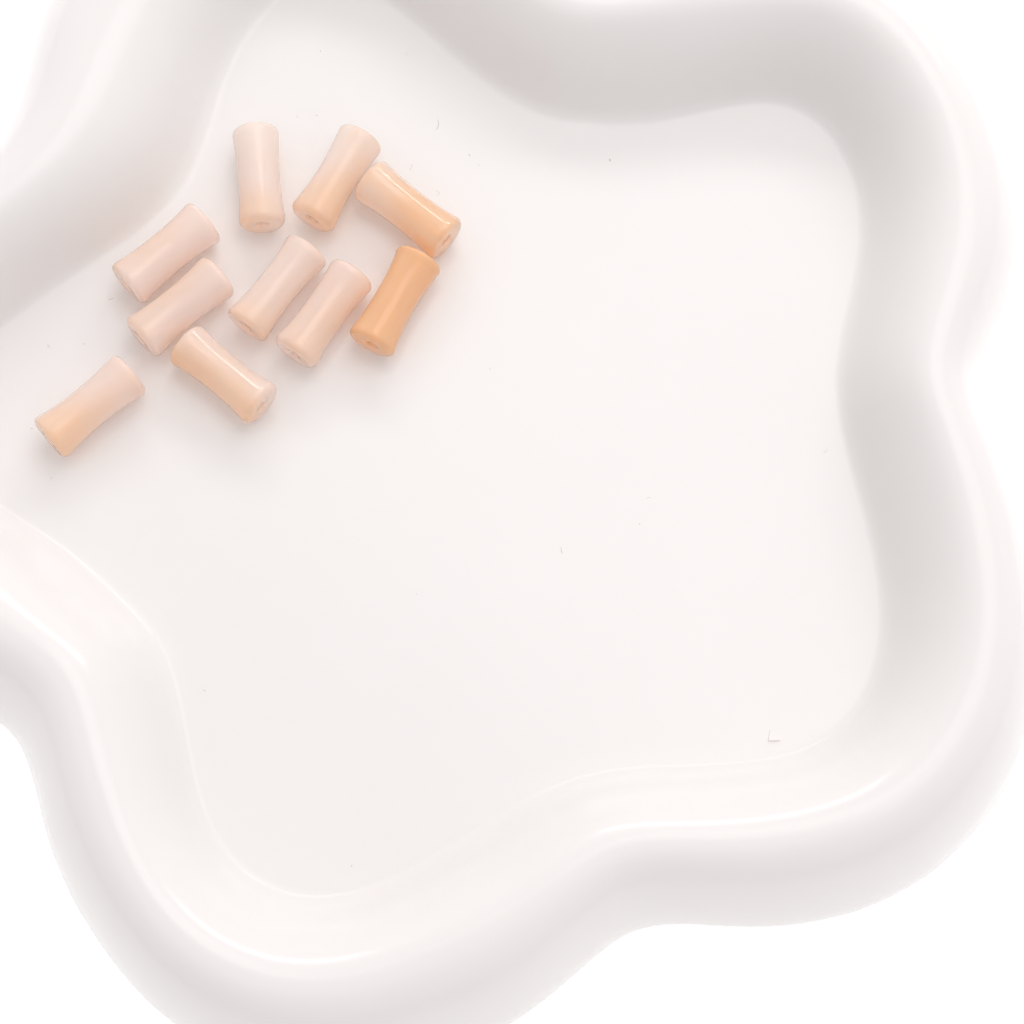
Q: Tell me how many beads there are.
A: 10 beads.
